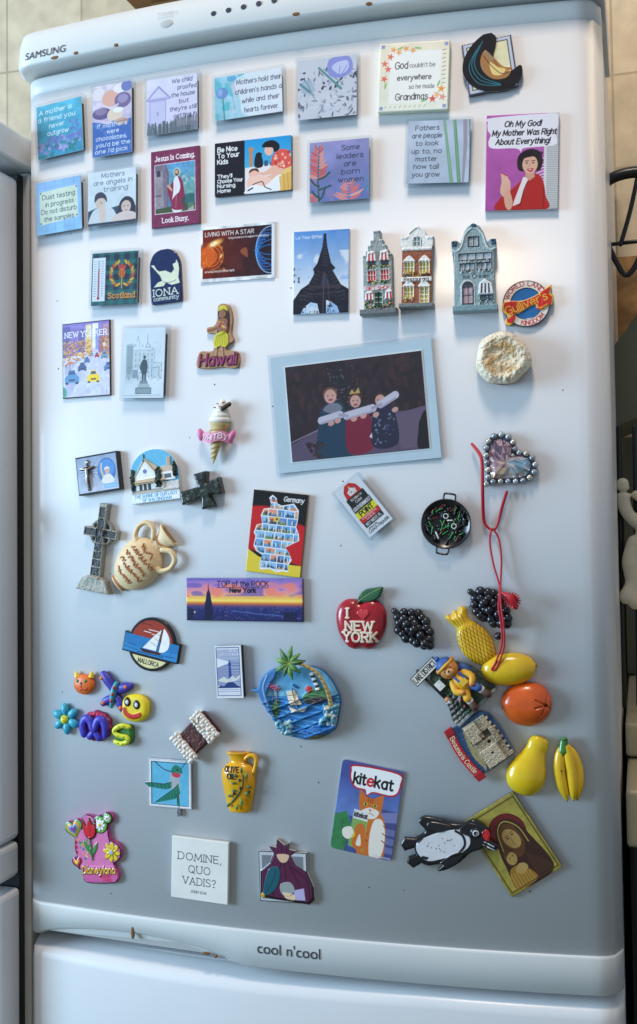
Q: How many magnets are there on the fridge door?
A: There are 66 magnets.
